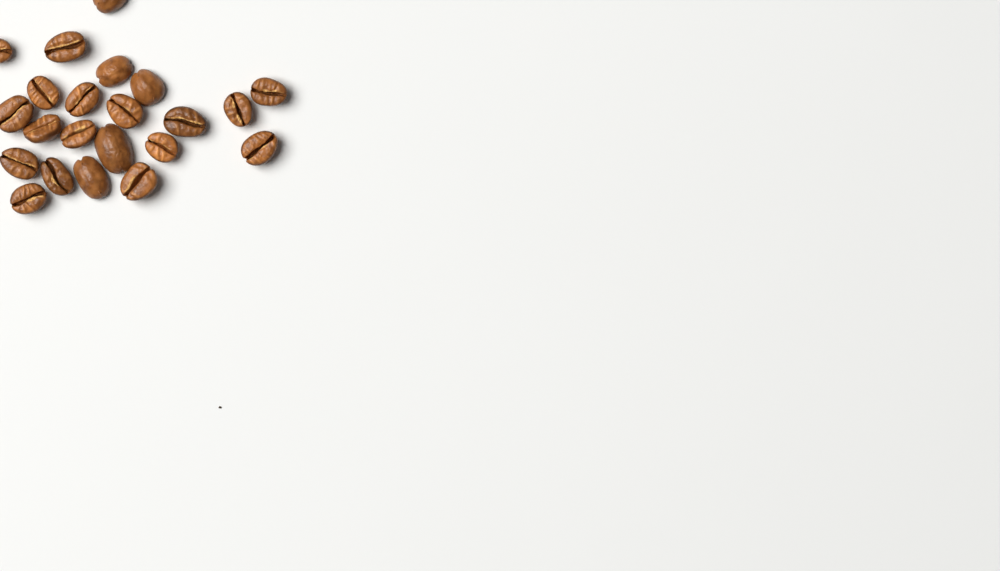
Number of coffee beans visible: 22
